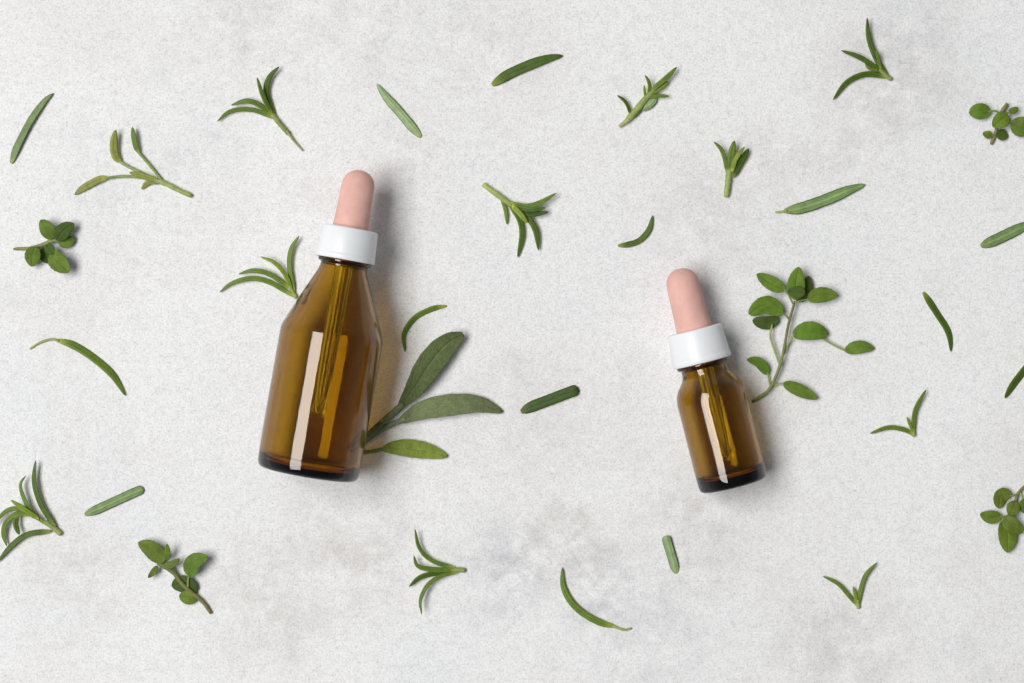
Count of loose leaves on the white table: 14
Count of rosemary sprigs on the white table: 11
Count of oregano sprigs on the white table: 5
